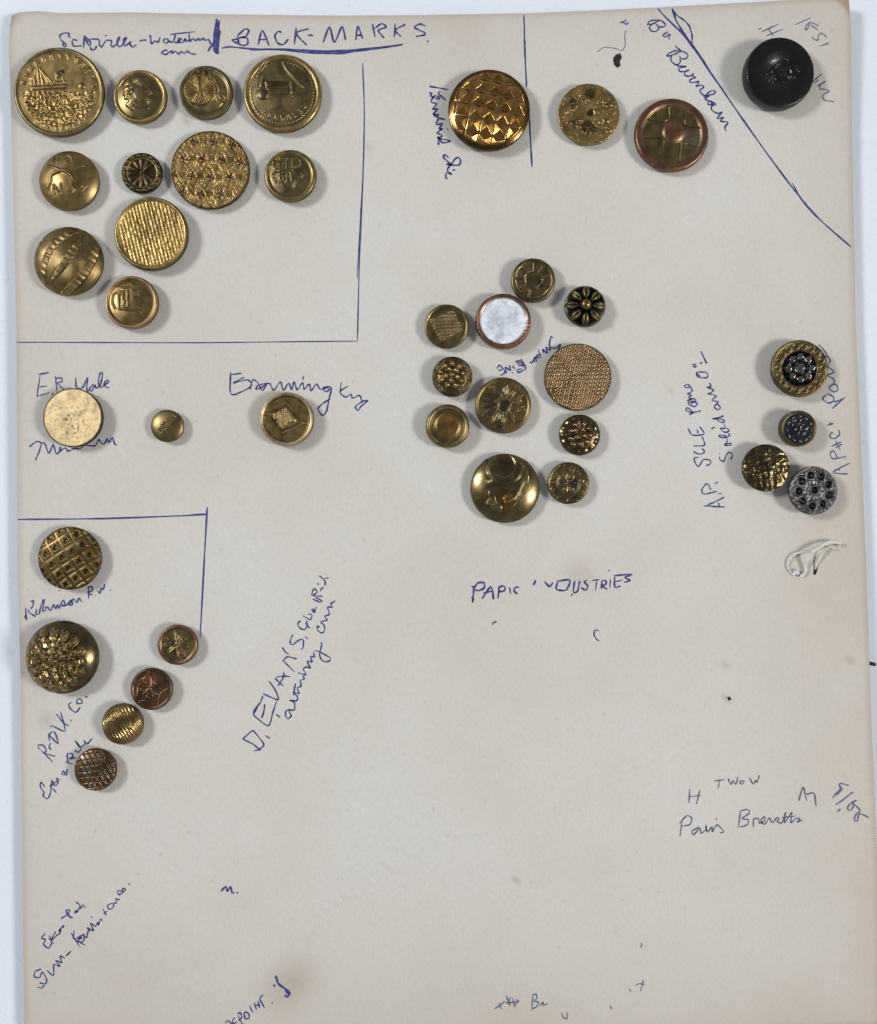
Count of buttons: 39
